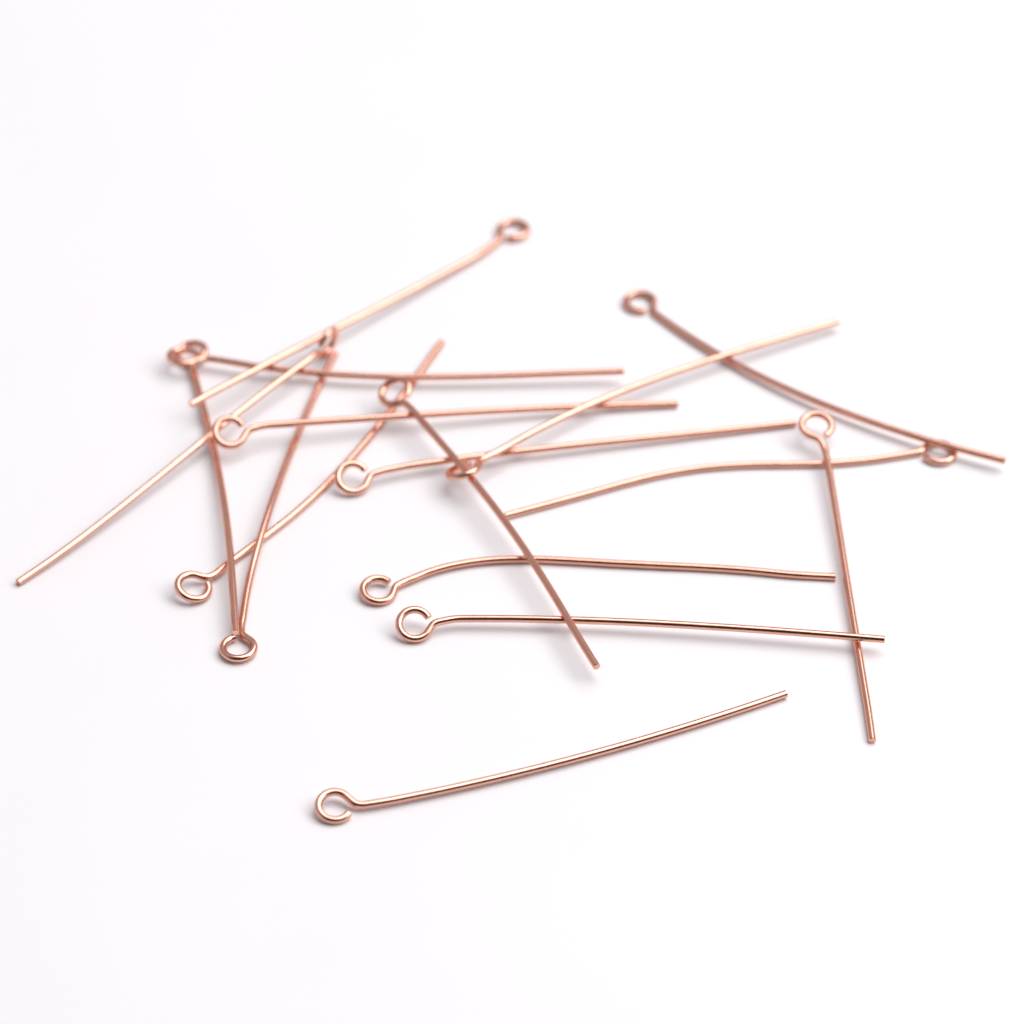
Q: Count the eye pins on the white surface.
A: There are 16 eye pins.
